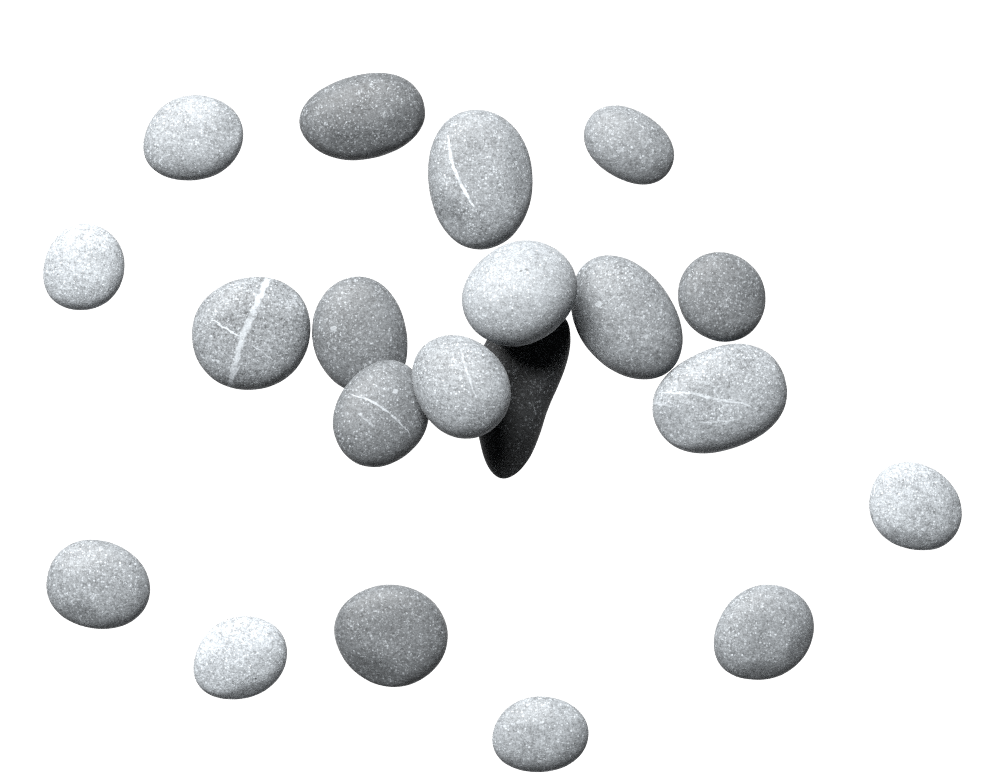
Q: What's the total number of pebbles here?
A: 20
